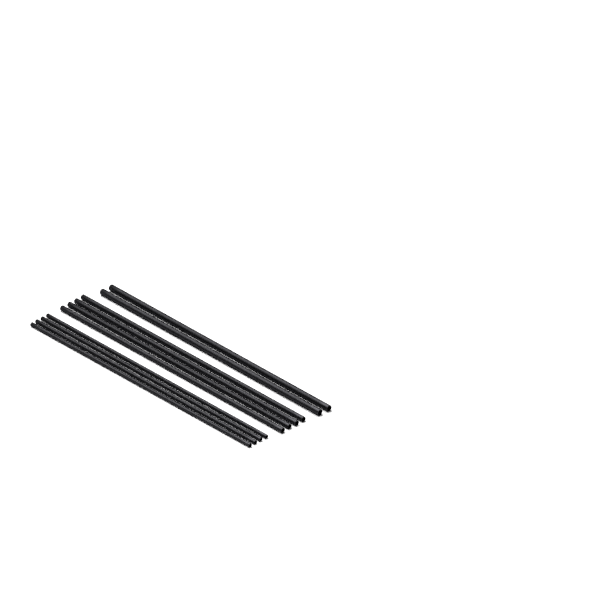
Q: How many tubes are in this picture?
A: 10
